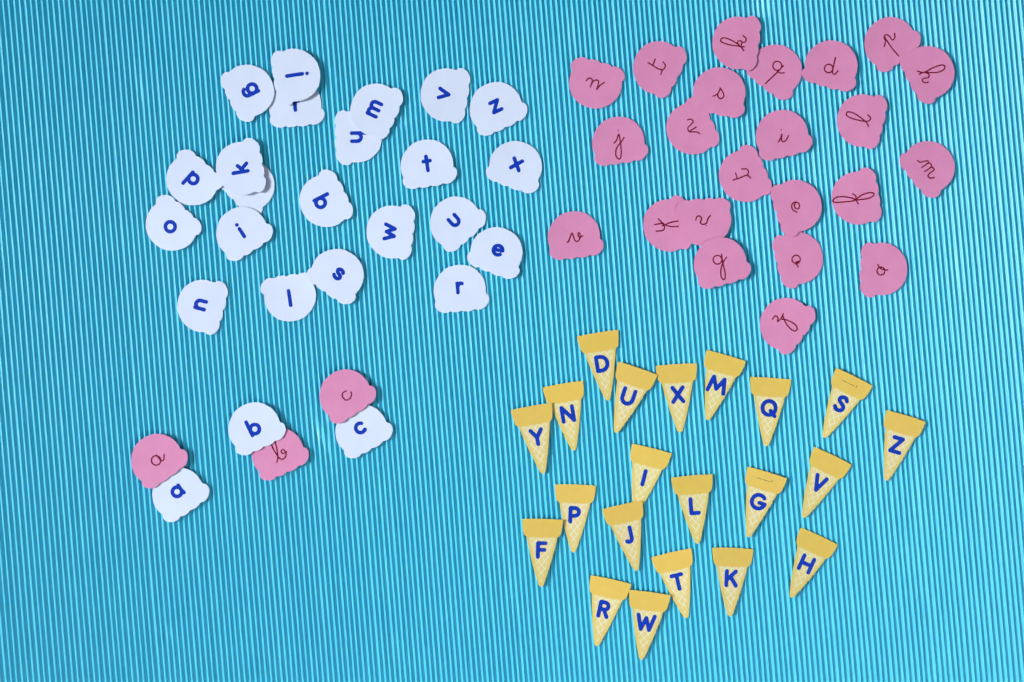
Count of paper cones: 21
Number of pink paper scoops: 26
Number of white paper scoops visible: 25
